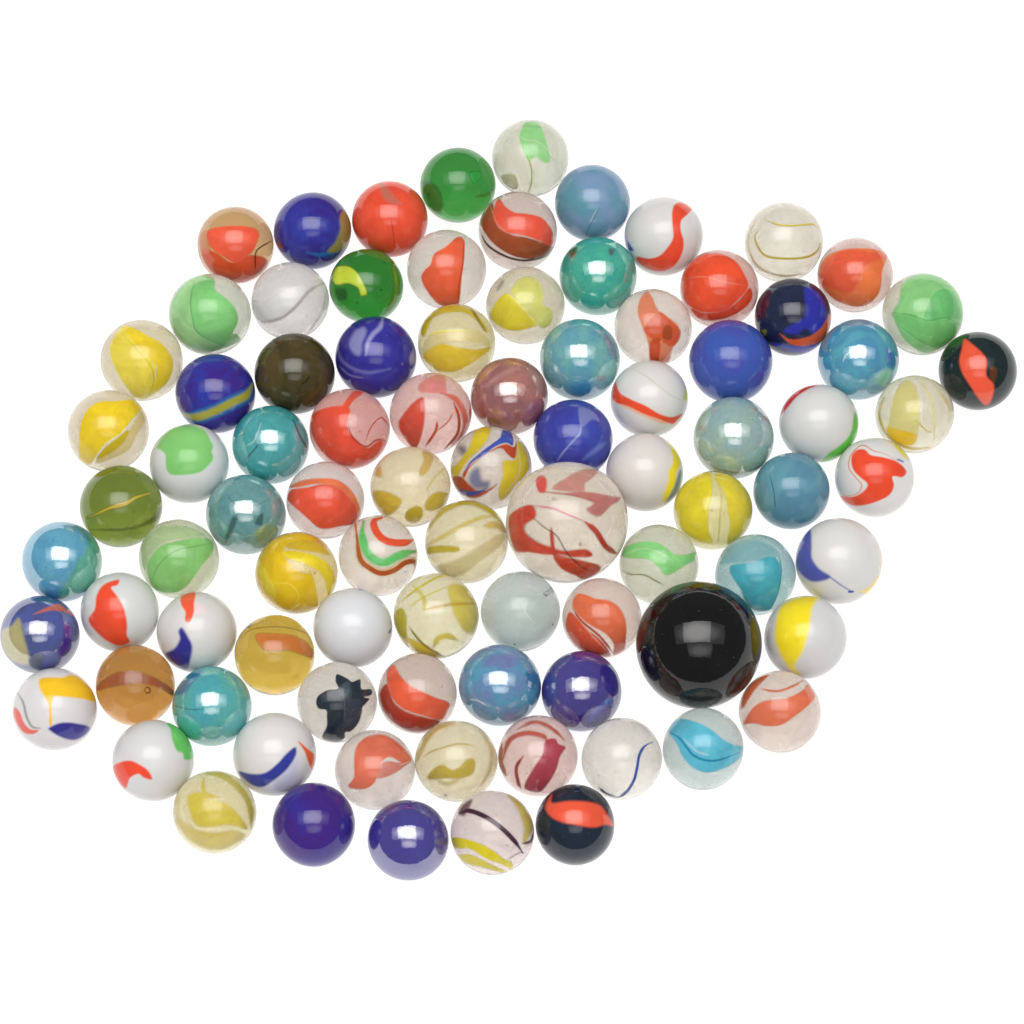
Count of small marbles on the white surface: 86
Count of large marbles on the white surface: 2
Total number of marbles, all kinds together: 88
